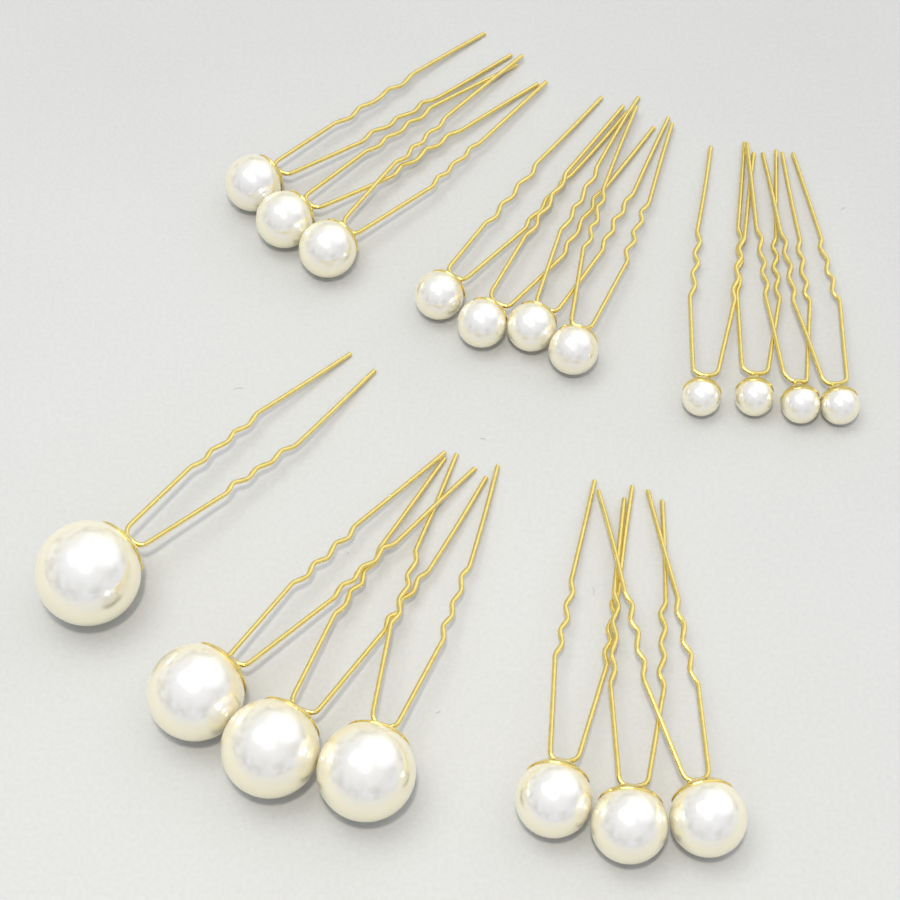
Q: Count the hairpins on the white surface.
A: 18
